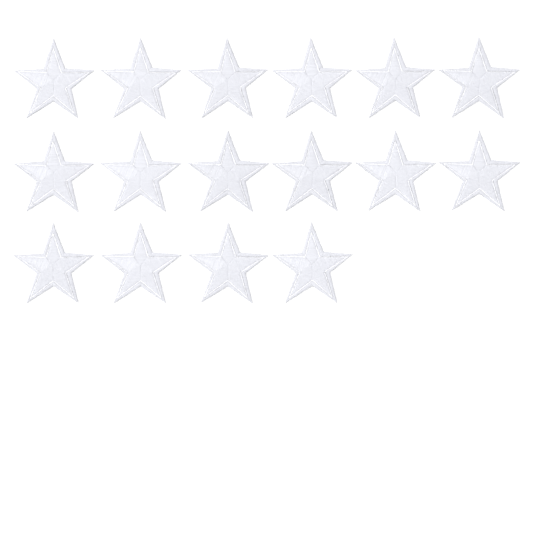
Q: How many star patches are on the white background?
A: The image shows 16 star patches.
